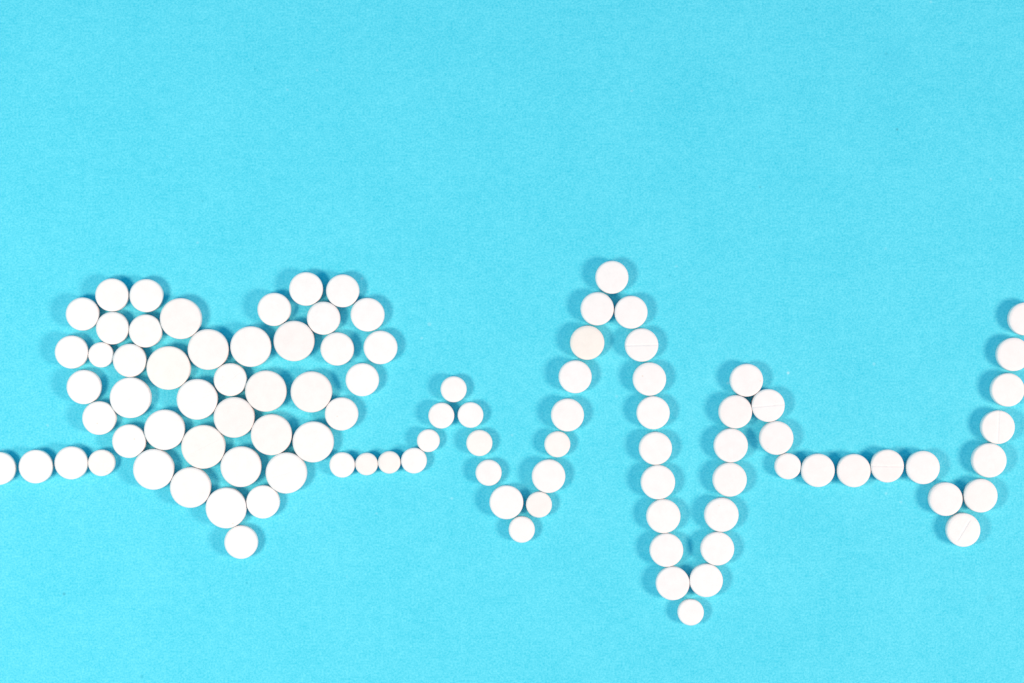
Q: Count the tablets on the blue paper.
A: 98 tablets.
